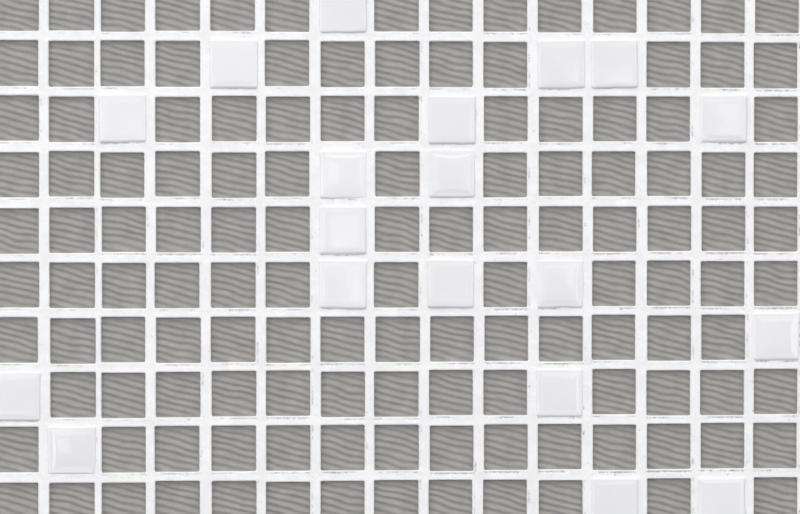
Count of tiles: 19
